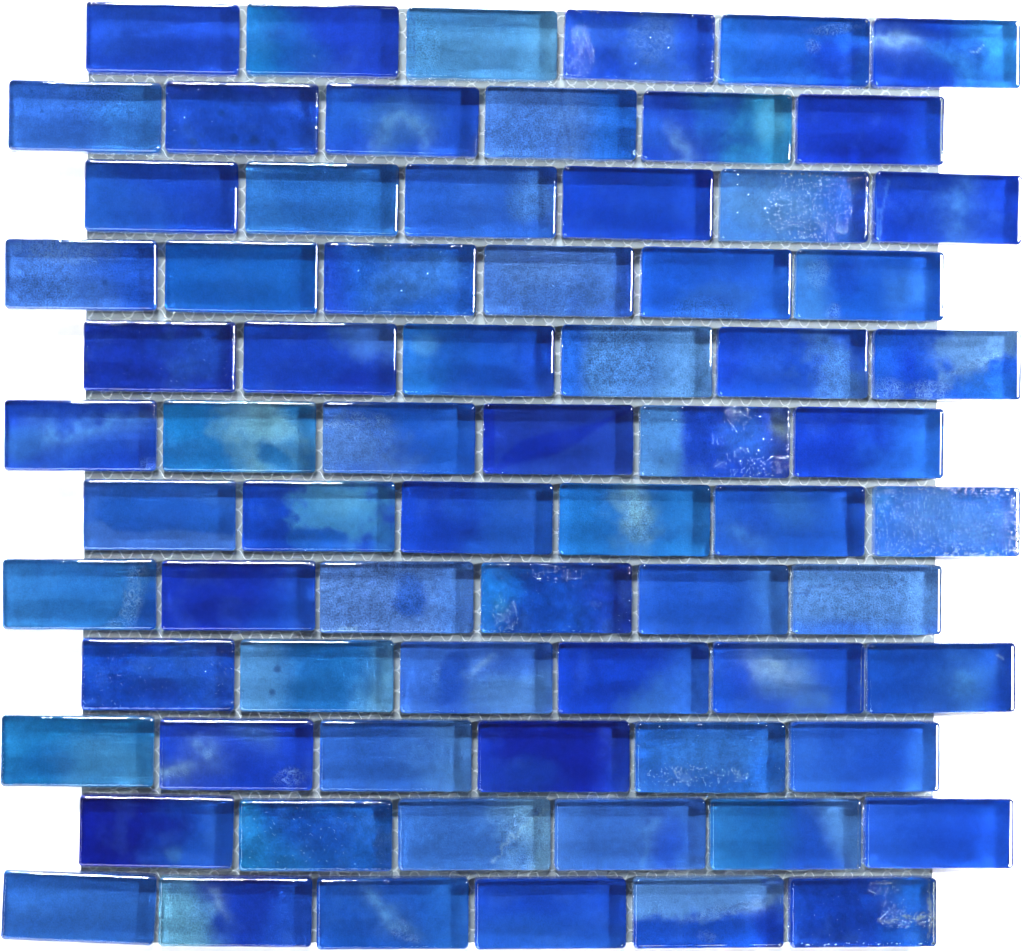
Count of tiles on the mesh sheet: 72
